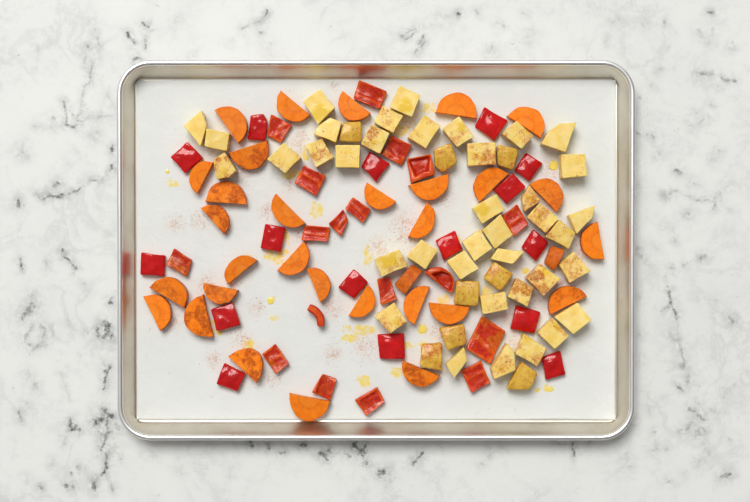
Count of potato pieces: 46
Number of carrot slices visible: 32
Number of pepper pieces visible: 34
